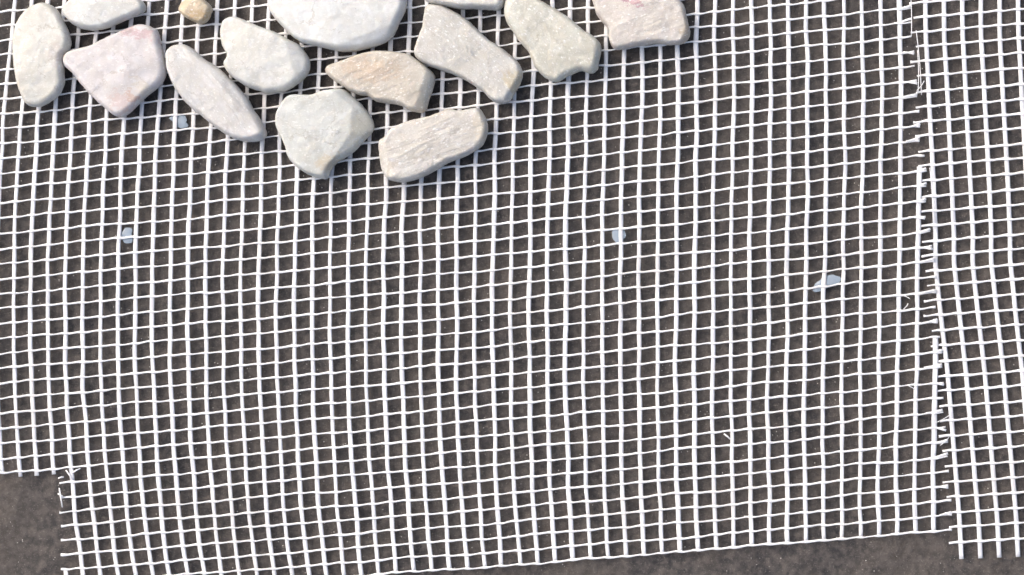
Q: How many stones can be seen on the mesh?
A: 14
